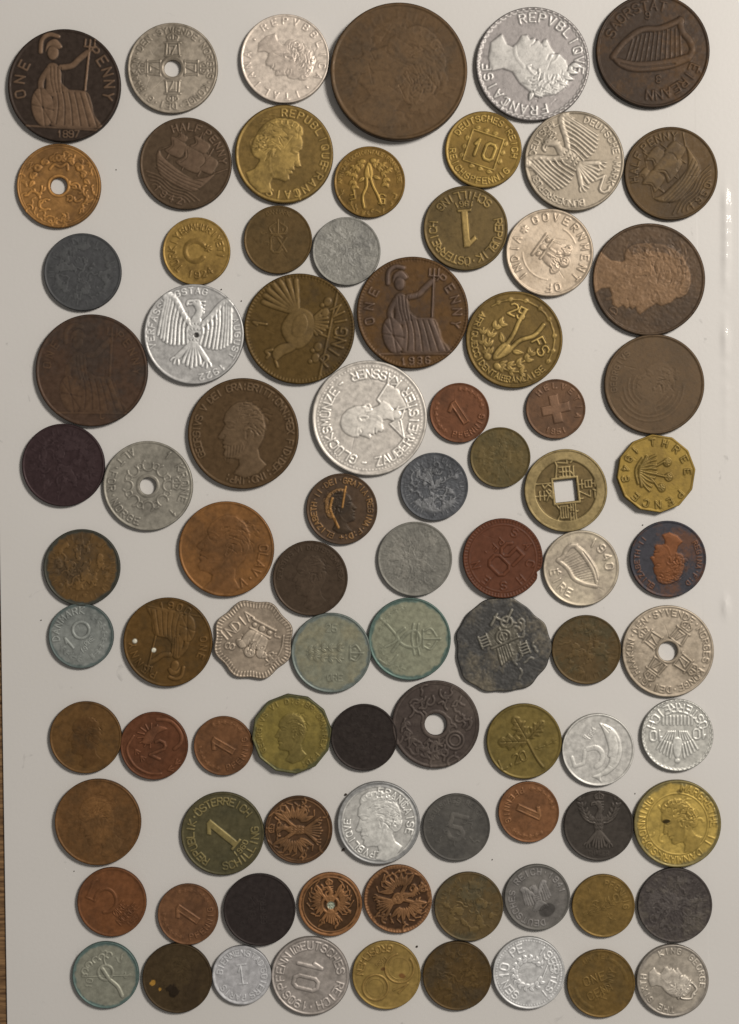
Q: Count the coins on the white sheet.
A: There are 87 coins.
